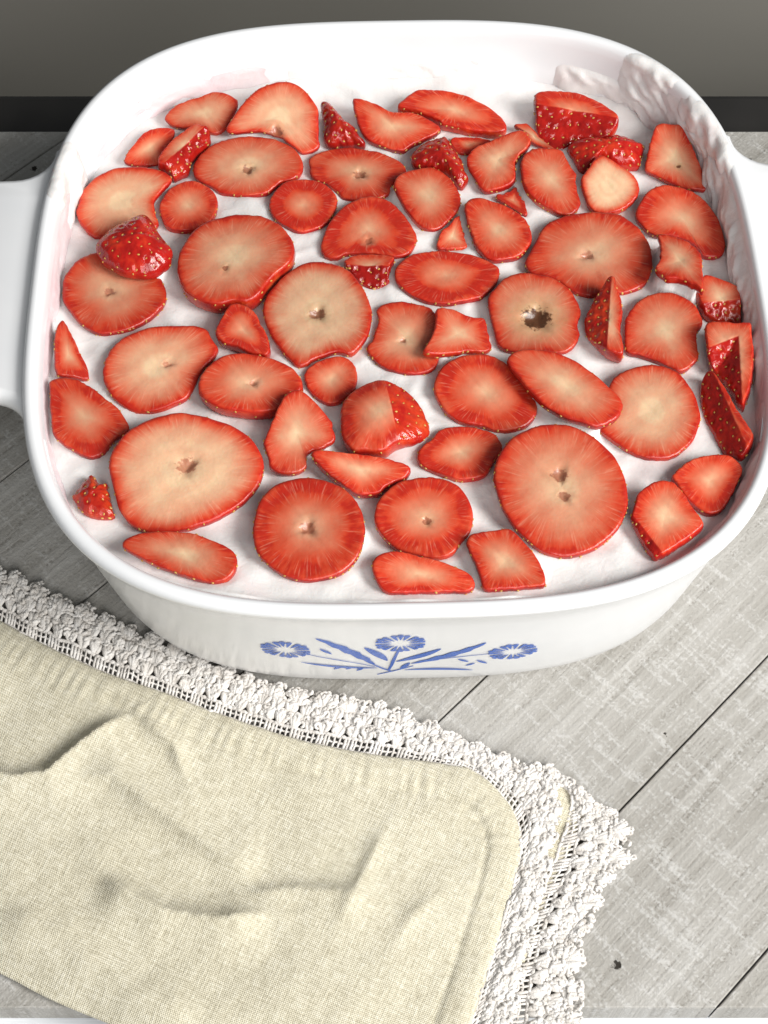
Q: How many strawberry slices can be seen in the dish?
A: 66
